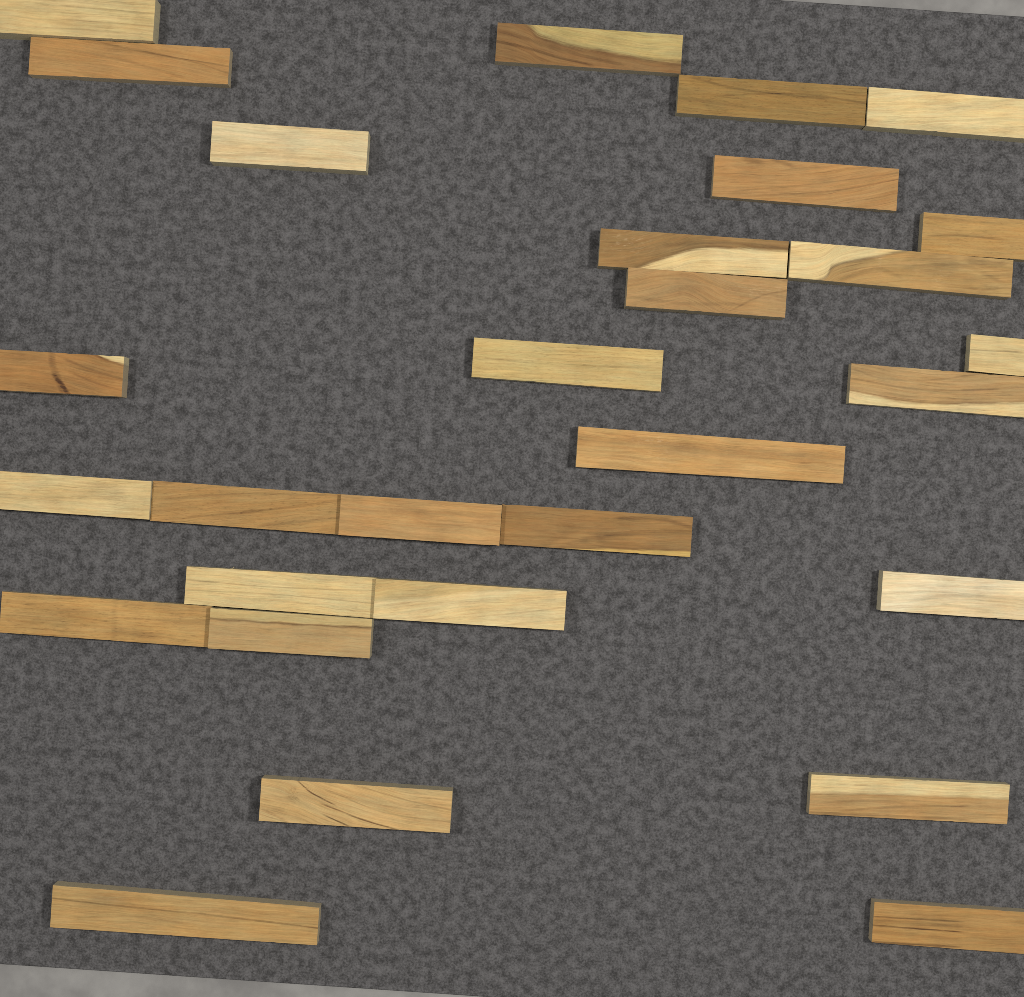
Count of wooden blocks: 29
